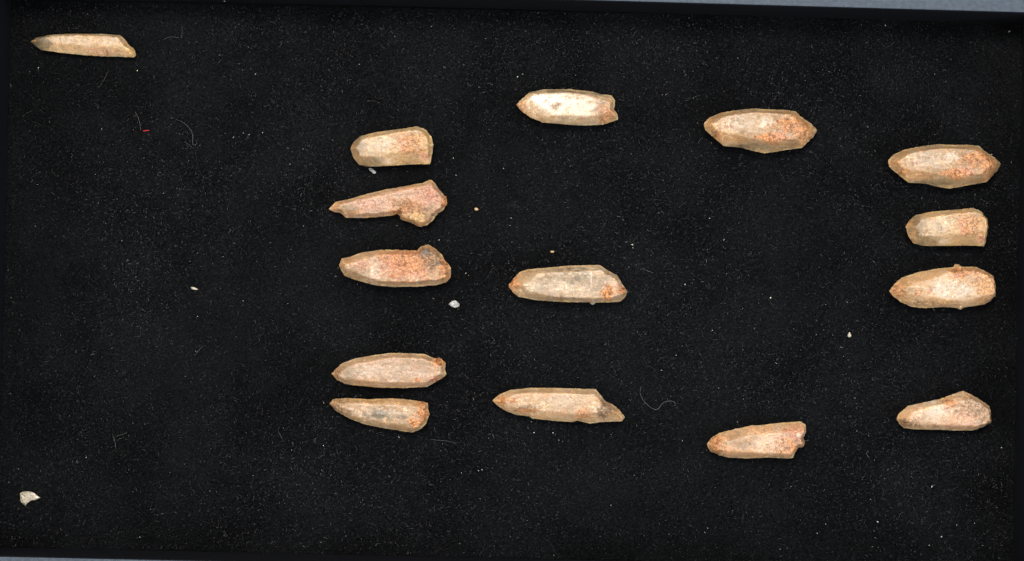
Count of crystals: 15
